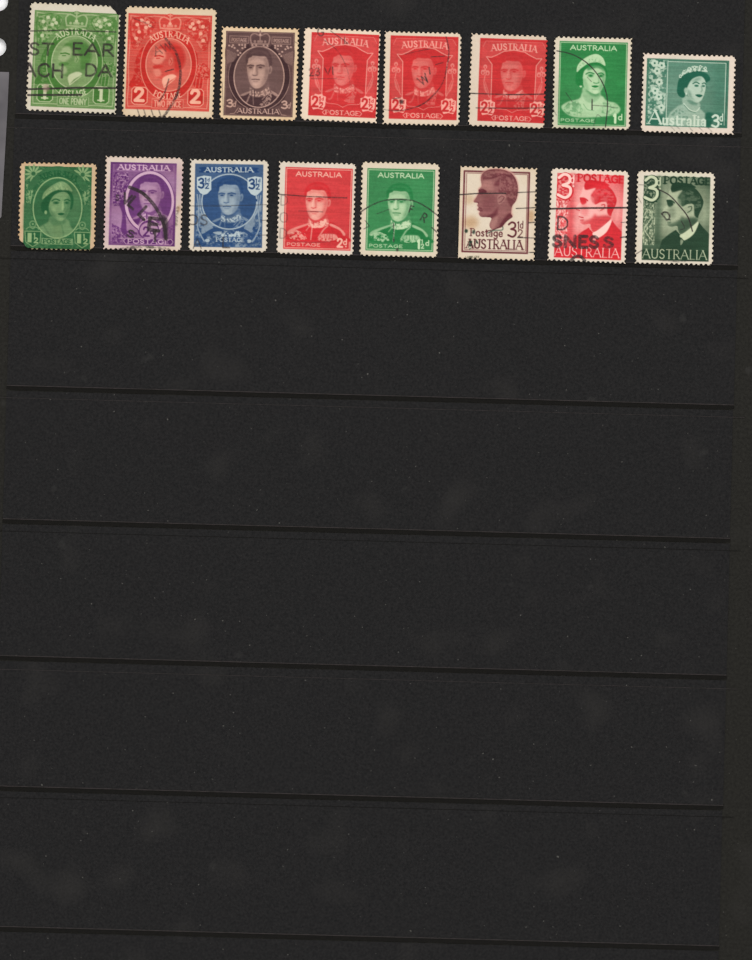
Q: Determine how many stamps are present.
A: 16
